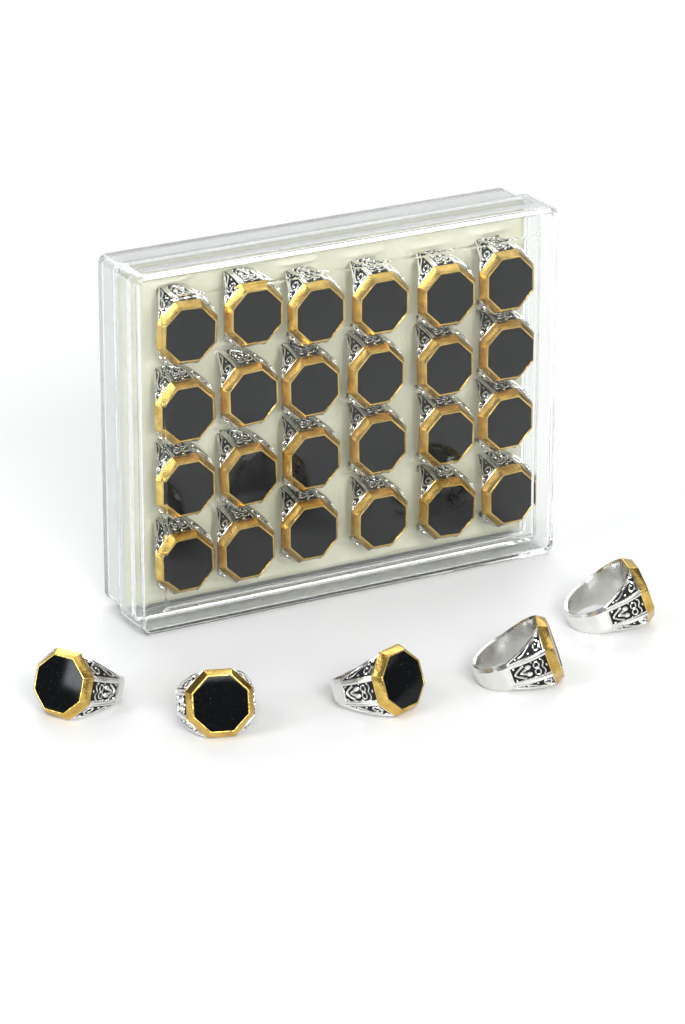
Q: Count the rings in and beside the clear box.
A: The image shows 29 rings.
